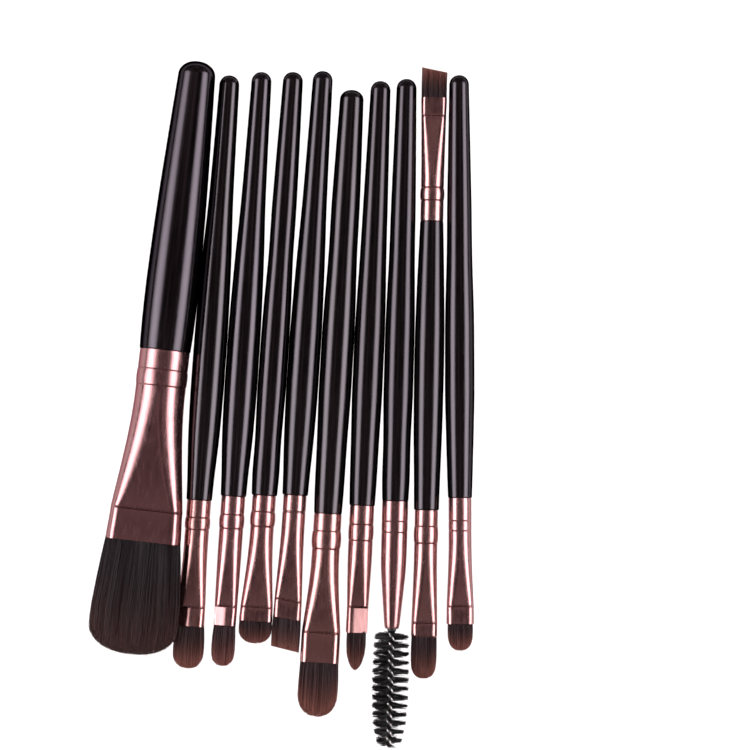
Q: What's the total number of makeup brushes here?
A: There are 10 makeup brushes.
